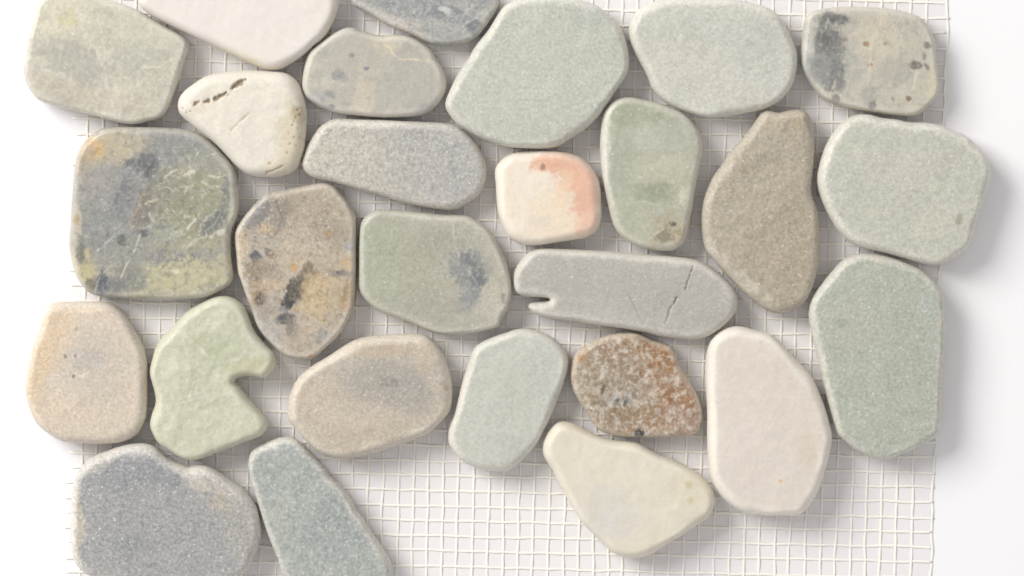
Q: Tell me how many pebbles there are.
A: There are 27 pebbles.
